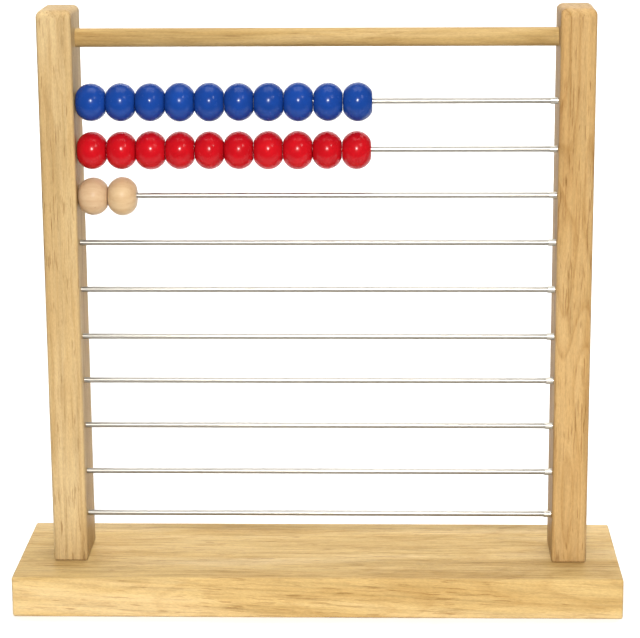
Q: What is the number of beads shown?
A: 22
